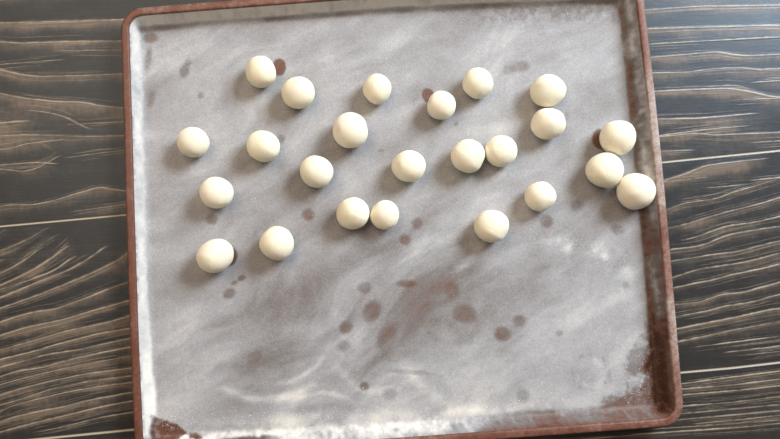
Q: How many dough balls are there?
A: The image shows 24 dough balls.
